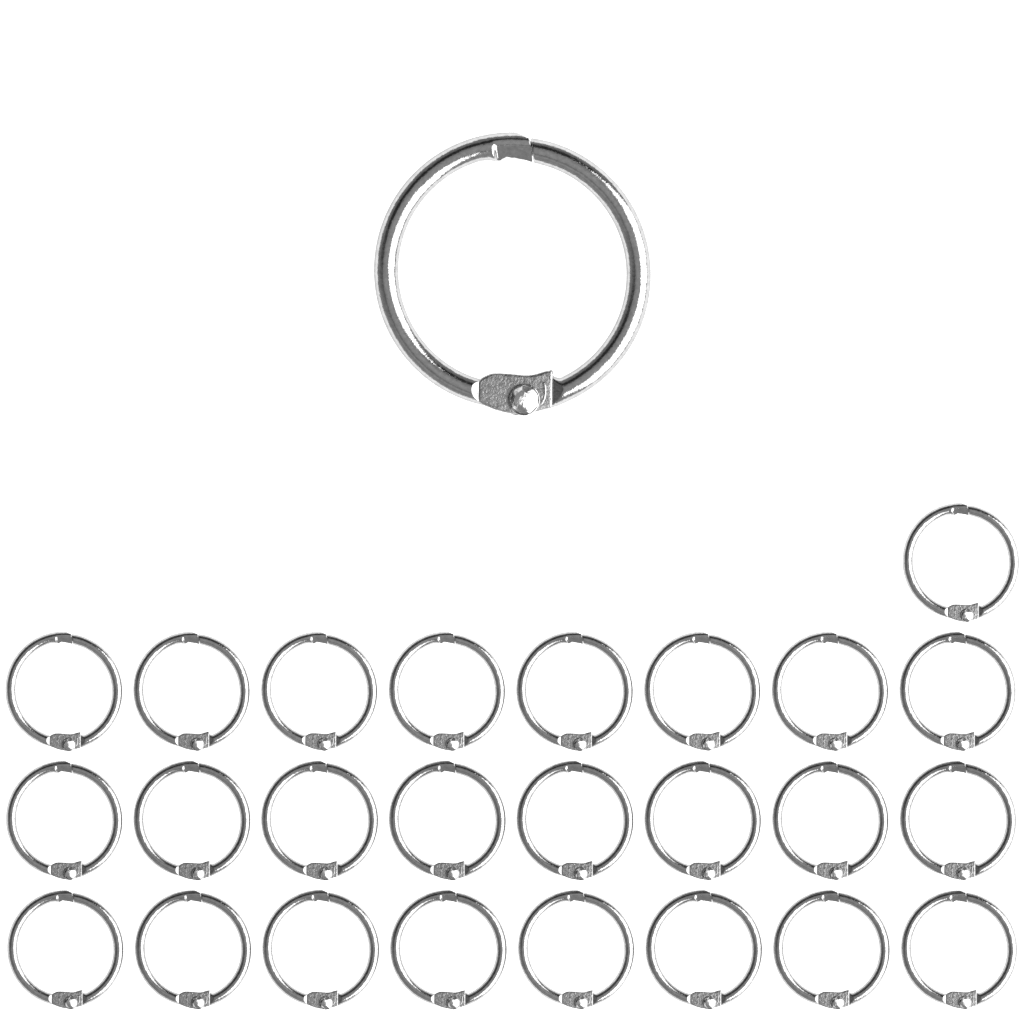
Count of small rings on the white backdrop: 25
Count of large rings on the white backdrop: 1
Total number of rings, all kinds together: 26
